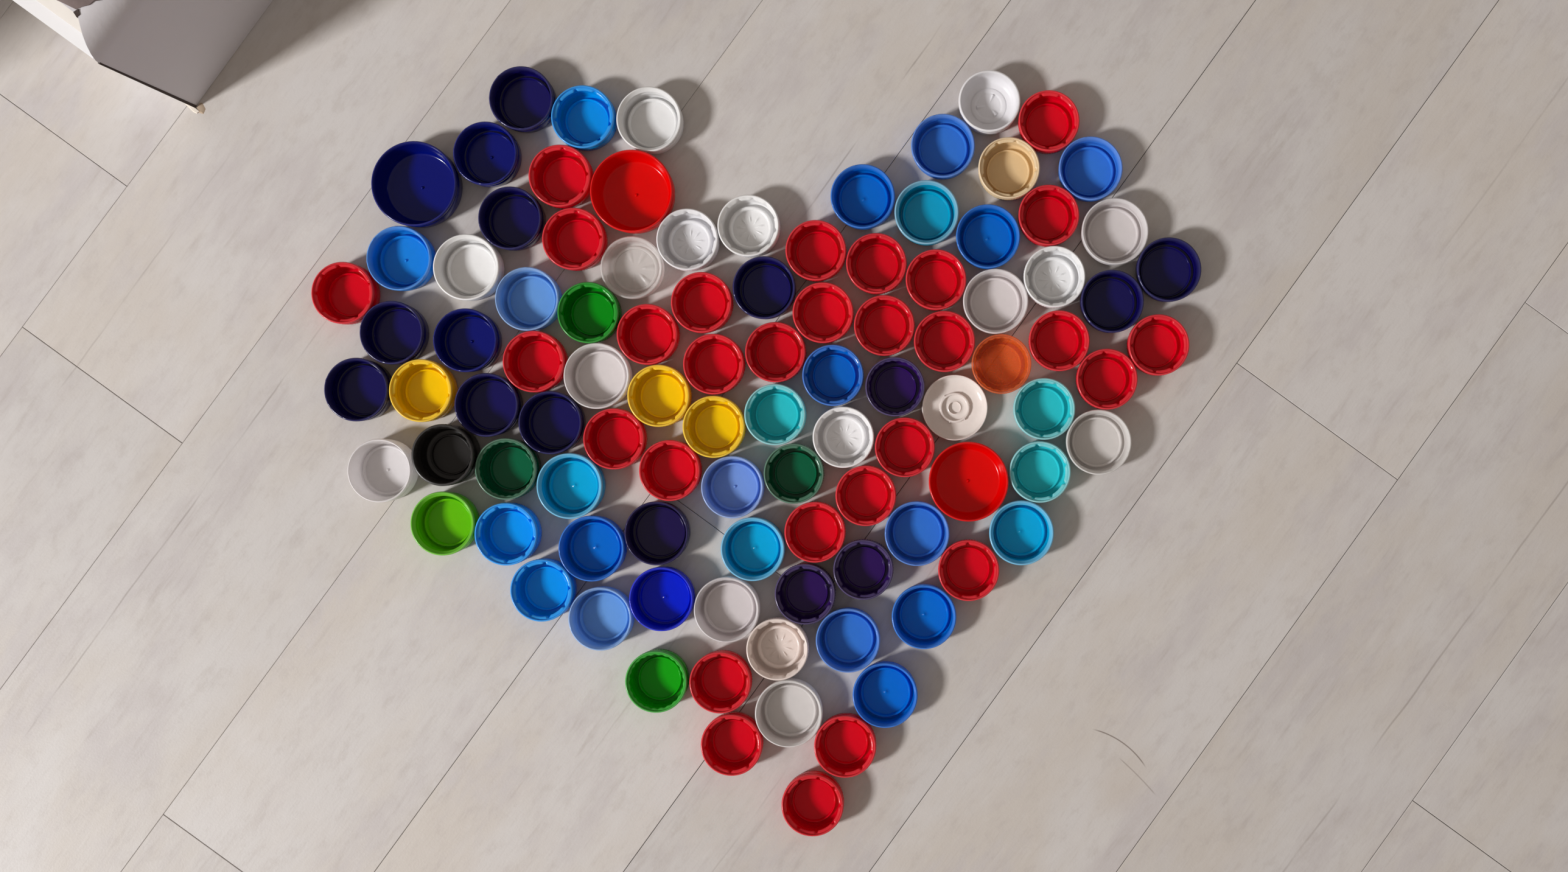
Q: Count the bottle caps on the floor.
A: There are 100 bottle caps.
